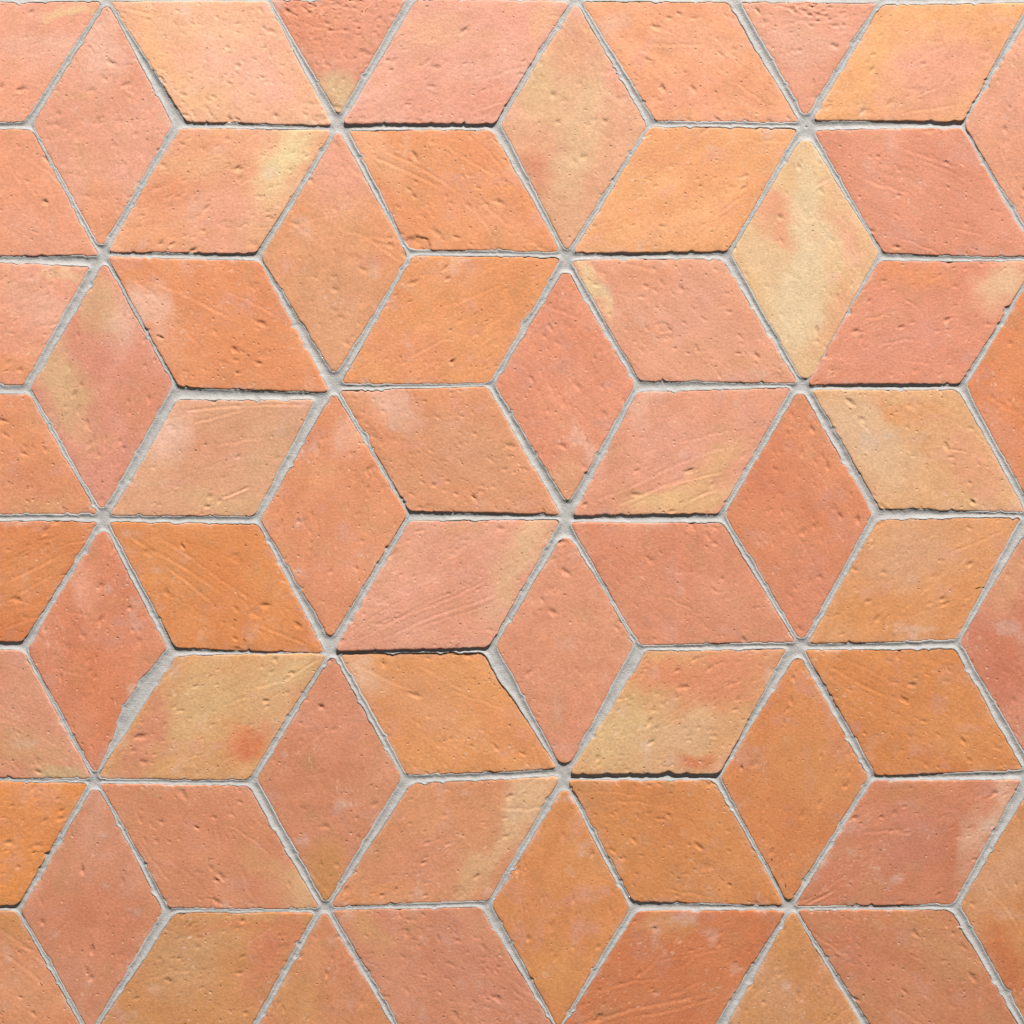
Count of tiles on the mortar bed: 62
